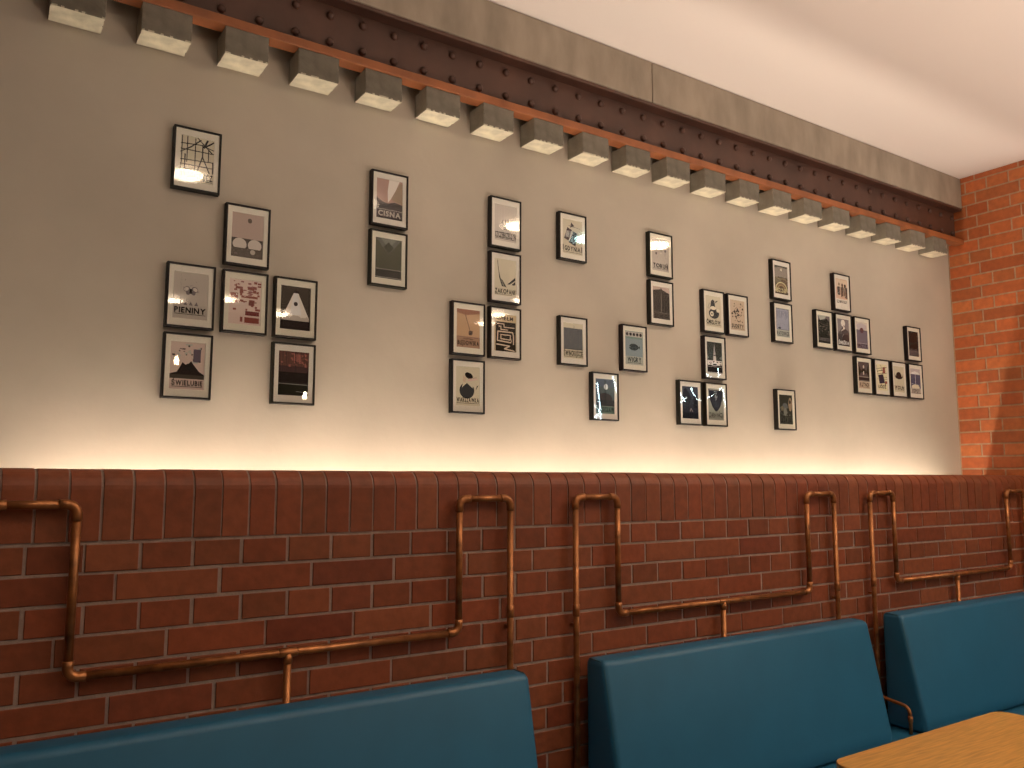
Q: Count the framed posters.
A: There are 37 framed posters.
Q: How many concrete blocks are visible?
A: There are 20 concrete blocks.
